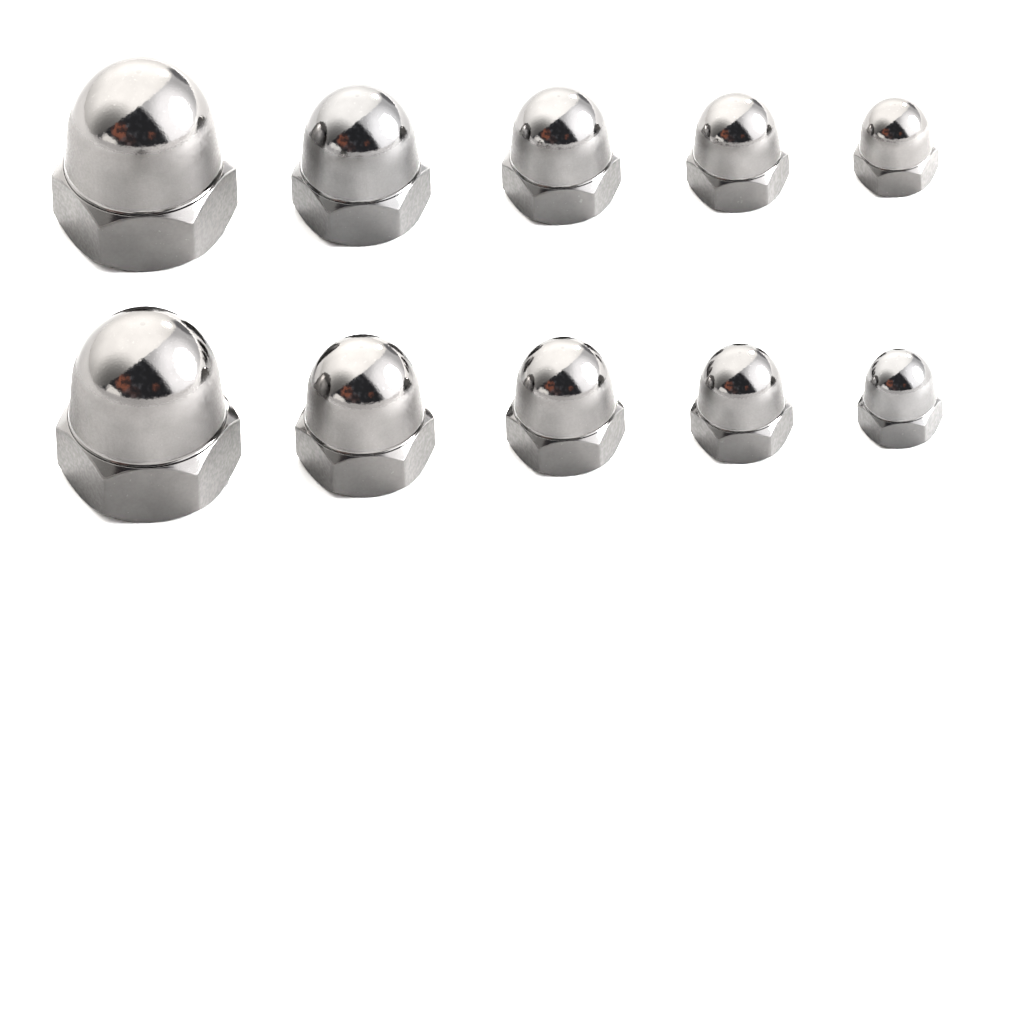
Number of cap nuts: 10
